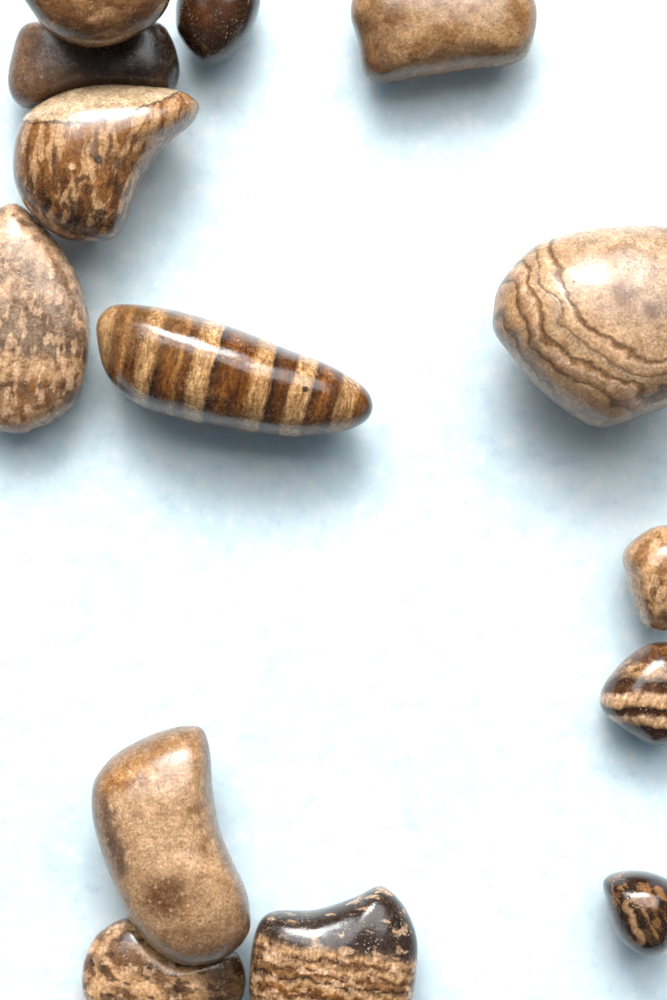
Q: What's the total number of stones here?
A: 14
